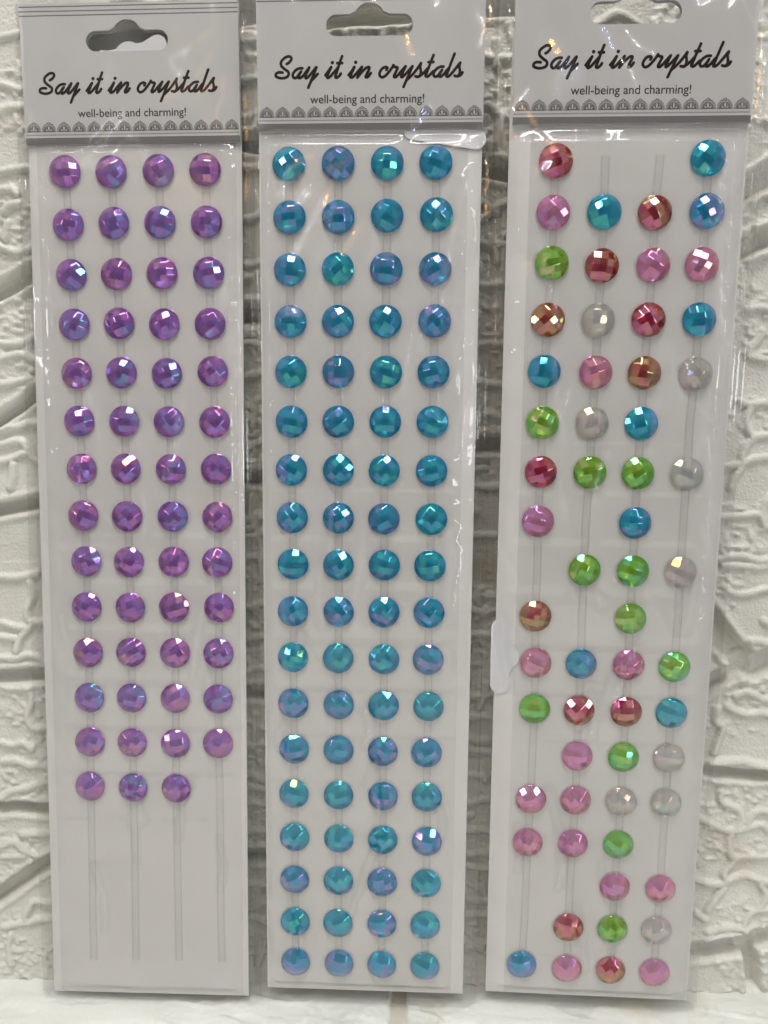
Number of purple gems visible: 55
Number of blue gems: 82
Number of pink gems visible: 16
